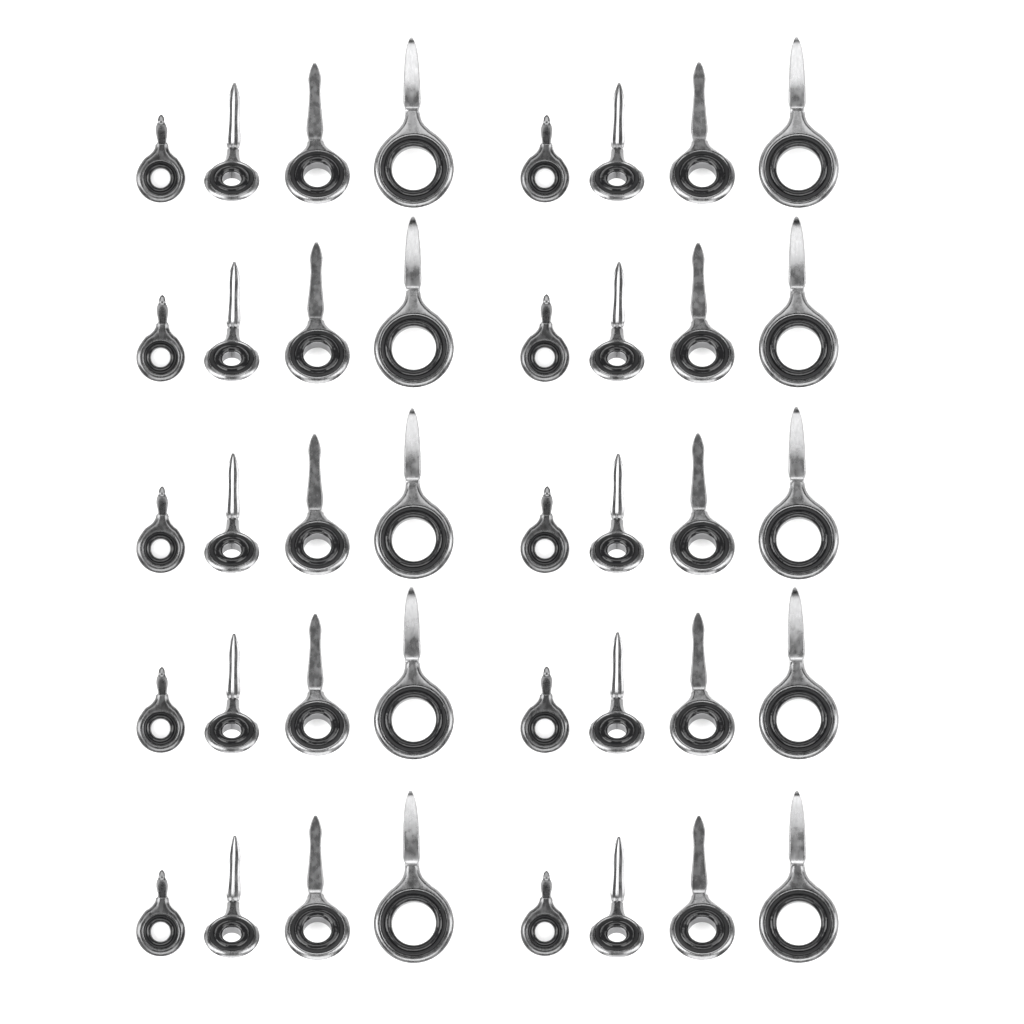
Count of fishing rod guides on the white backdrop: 40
